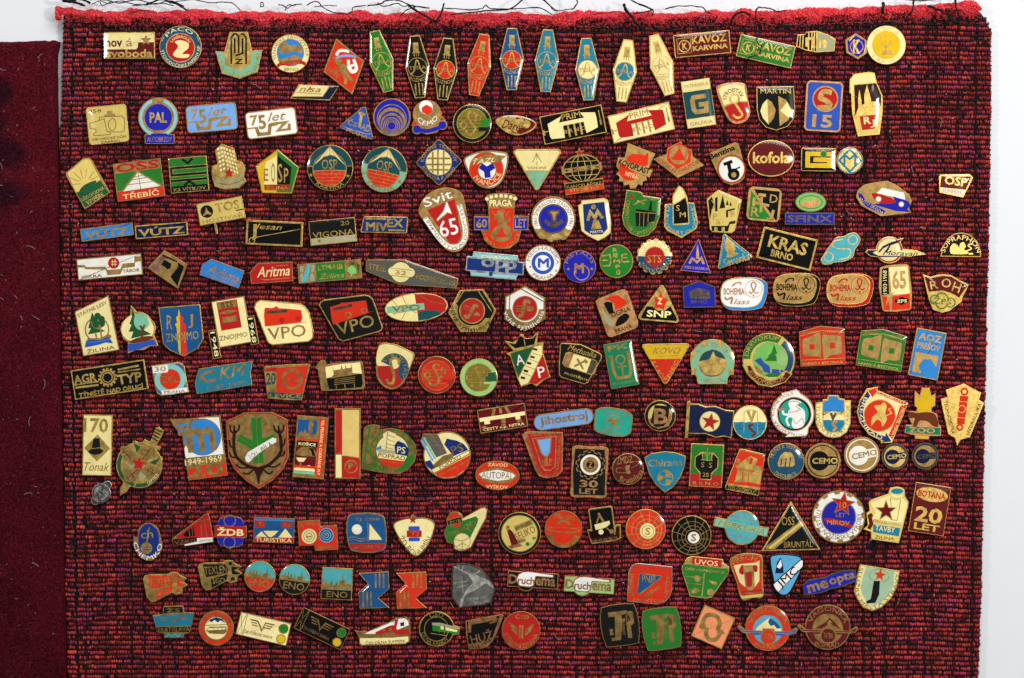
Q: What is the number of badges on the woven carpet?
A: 200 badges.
